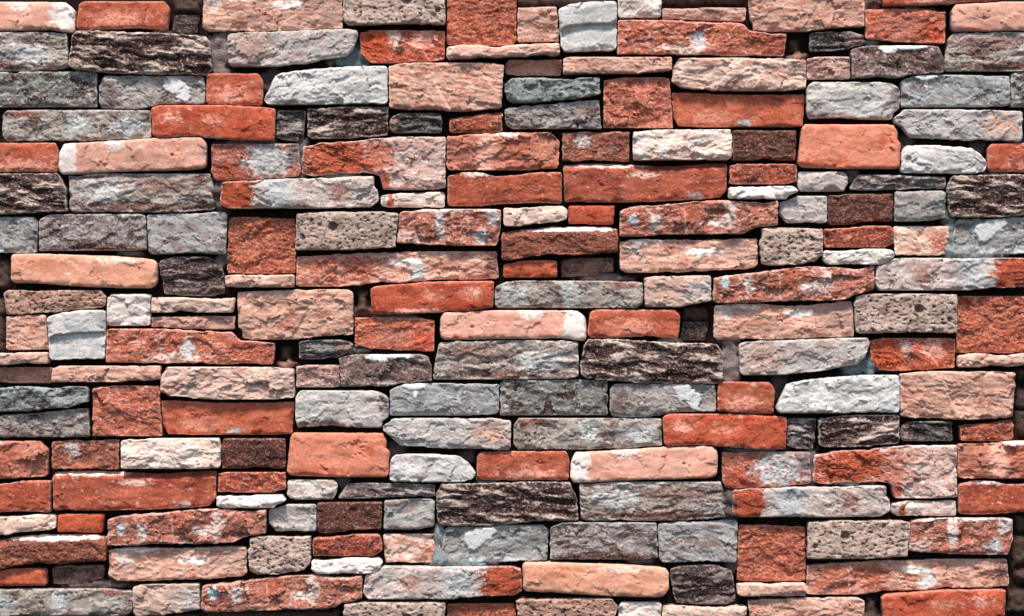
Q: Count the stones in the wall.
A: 200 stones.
